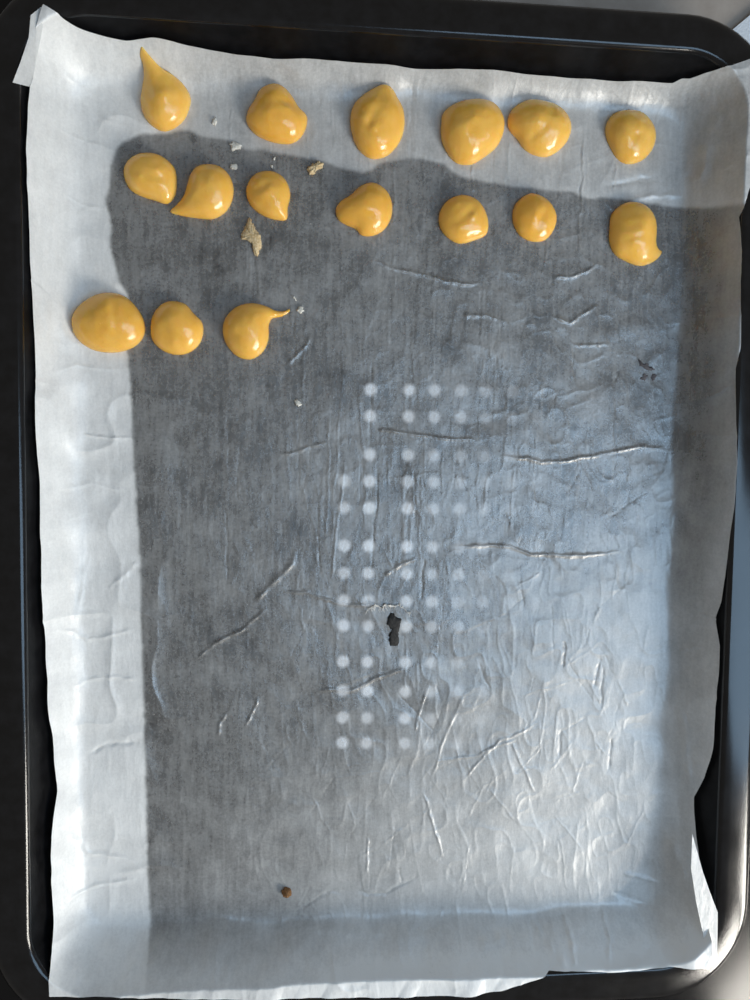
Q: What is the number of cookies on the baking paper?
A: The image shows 16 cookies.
